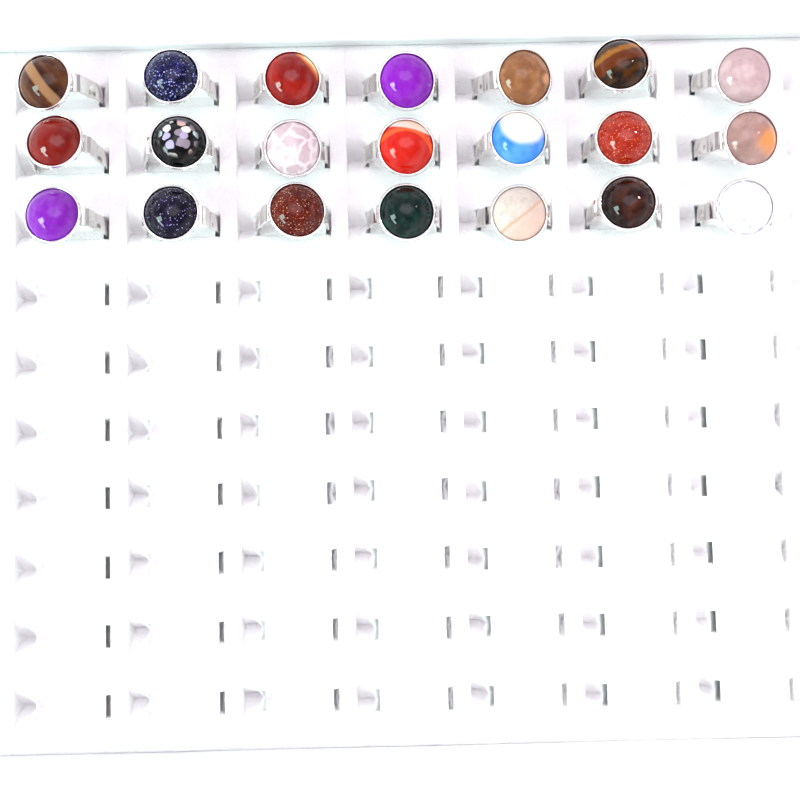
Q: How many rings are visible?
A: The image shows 21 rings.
